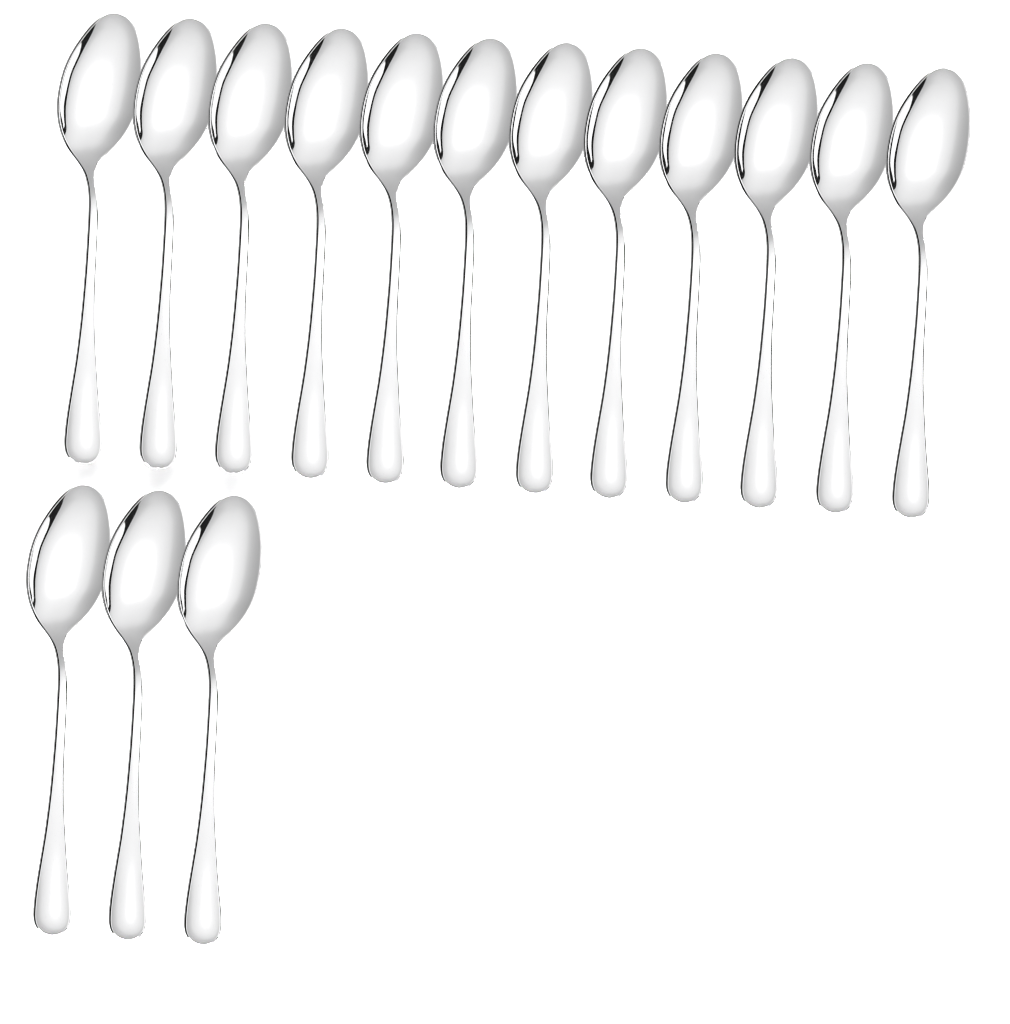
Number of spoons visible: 15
